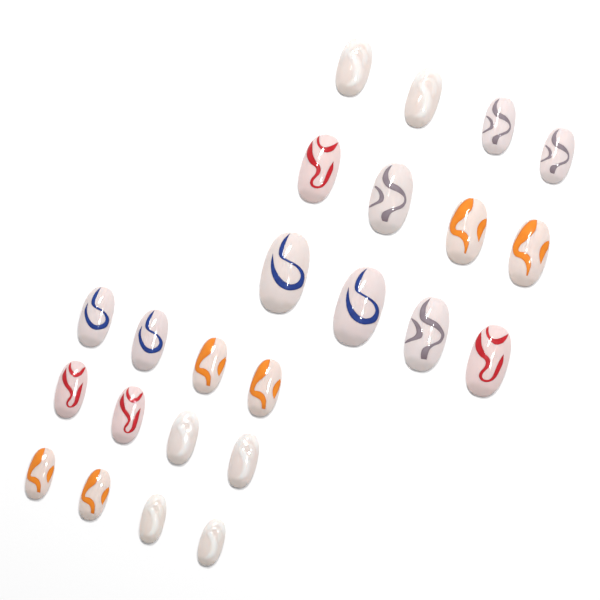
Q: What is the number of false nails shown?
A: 24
